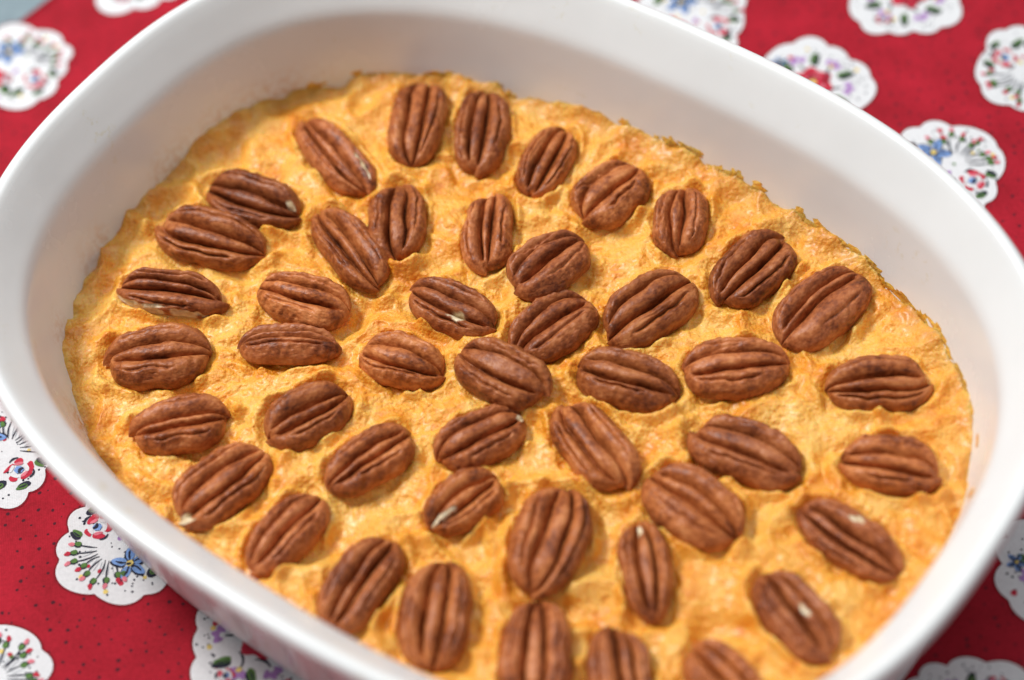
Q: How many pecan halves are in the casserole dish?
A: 46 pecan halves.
